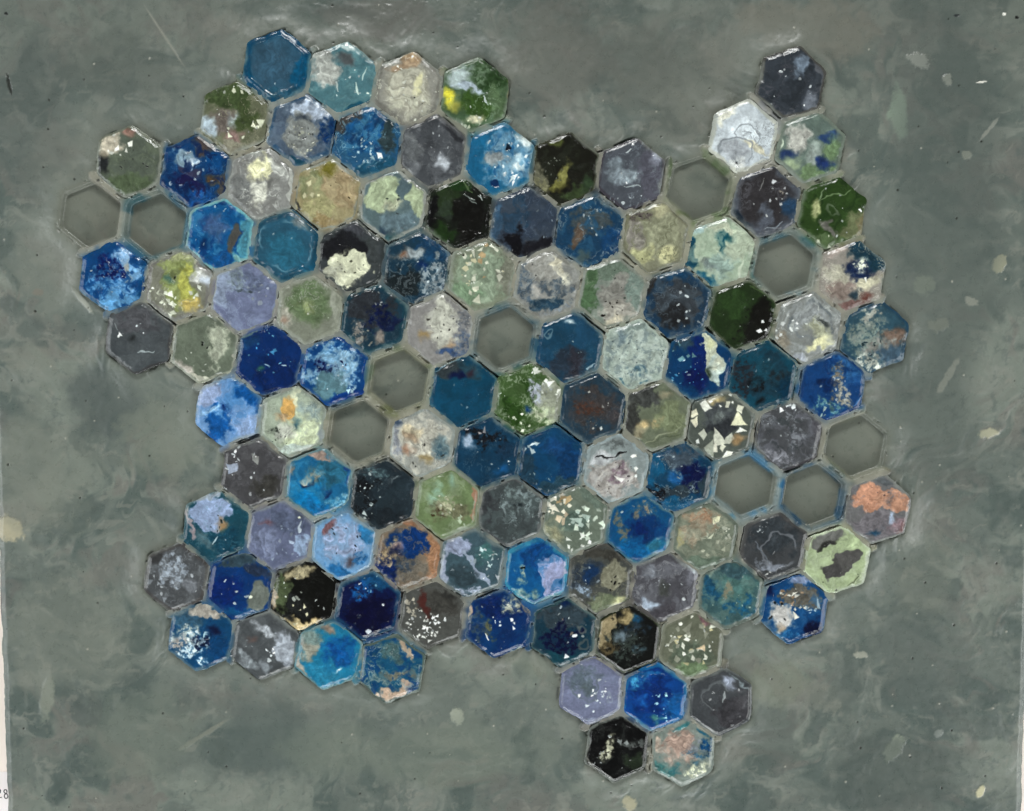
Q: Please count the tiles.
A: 105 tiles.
